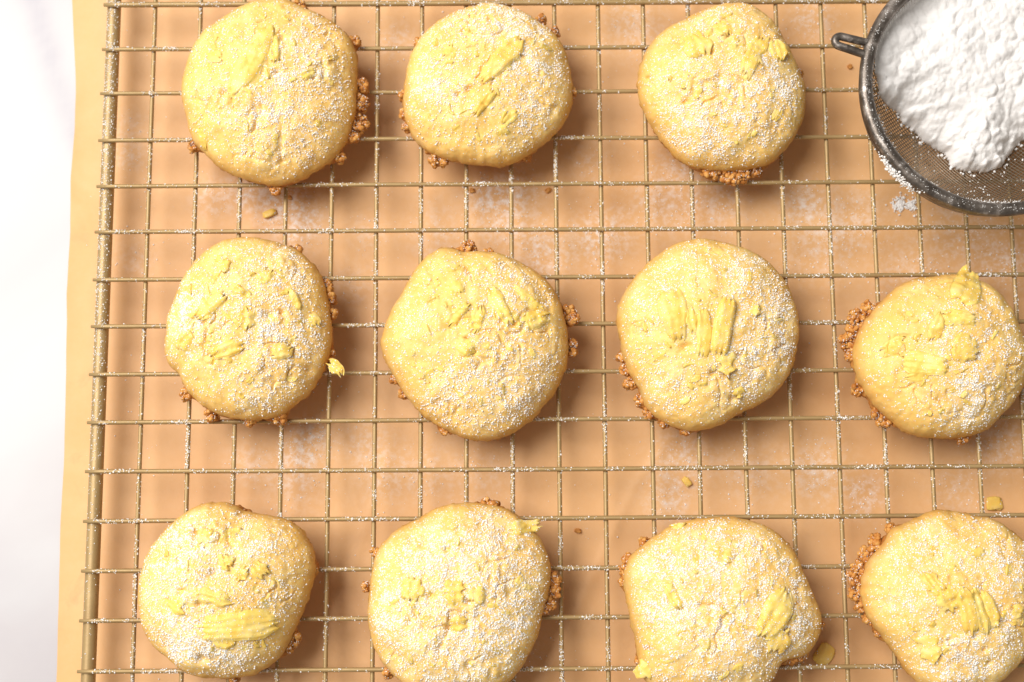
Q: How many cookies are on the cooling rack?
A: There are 11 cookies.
